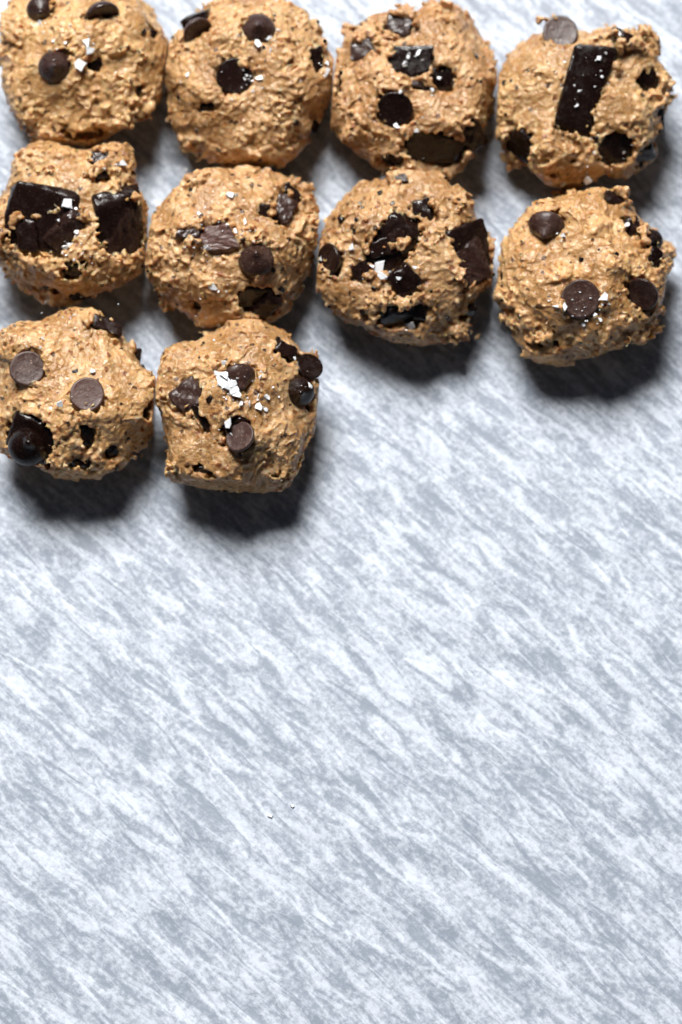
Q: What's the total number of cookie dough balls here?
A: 10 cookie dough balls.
